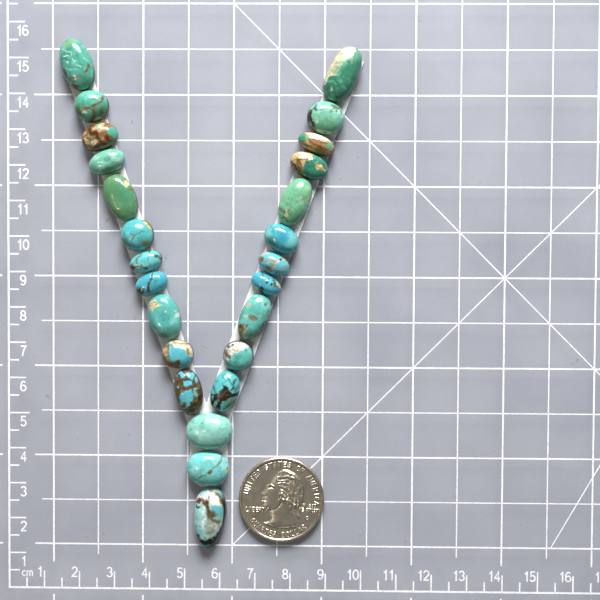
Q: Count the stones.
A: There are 25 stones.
